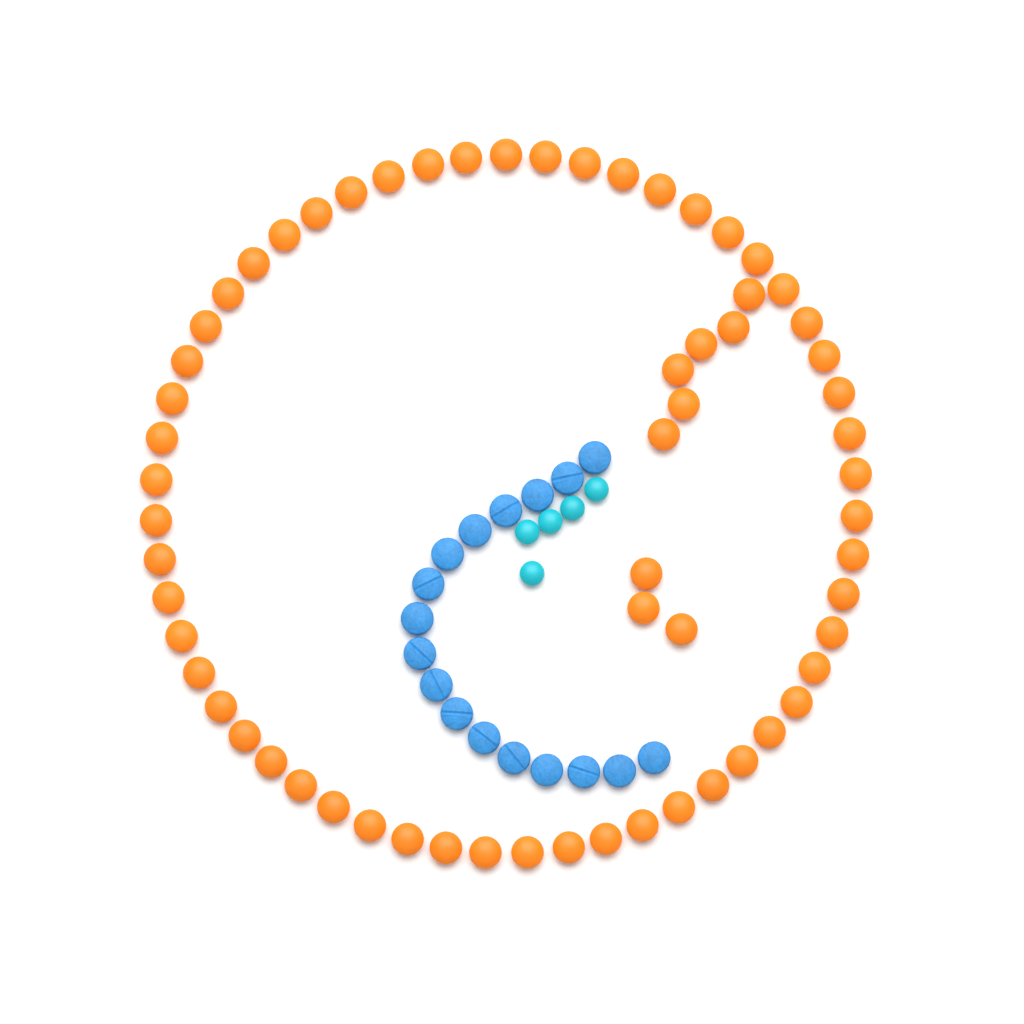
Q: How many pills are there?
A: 86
